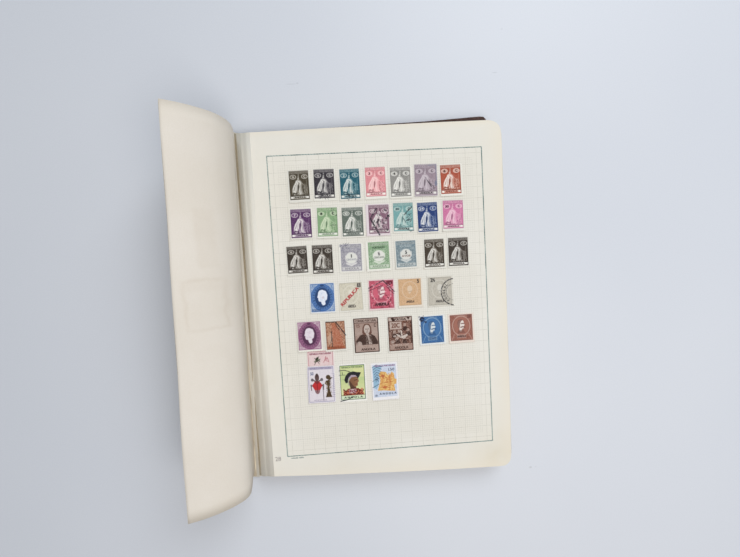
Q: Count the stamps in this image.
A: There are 36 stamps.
